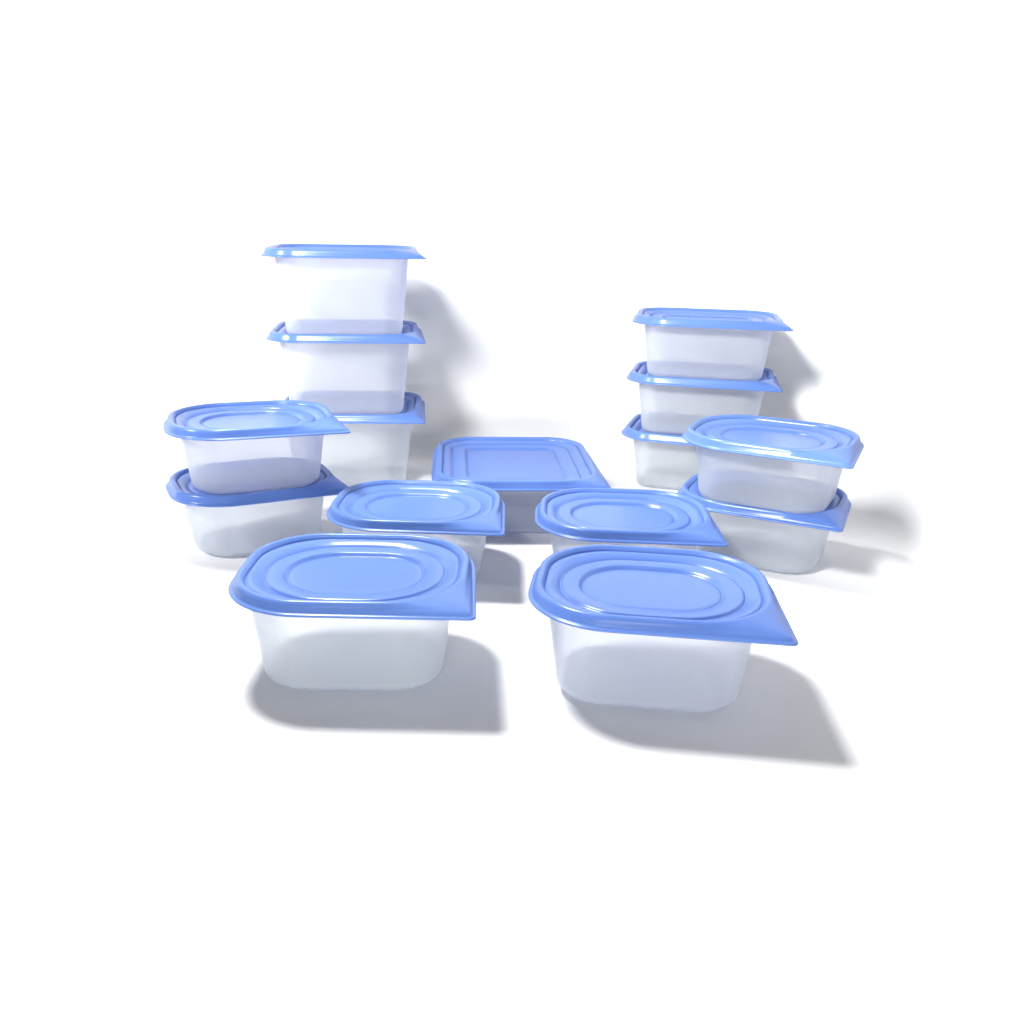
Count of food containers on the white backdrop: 15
